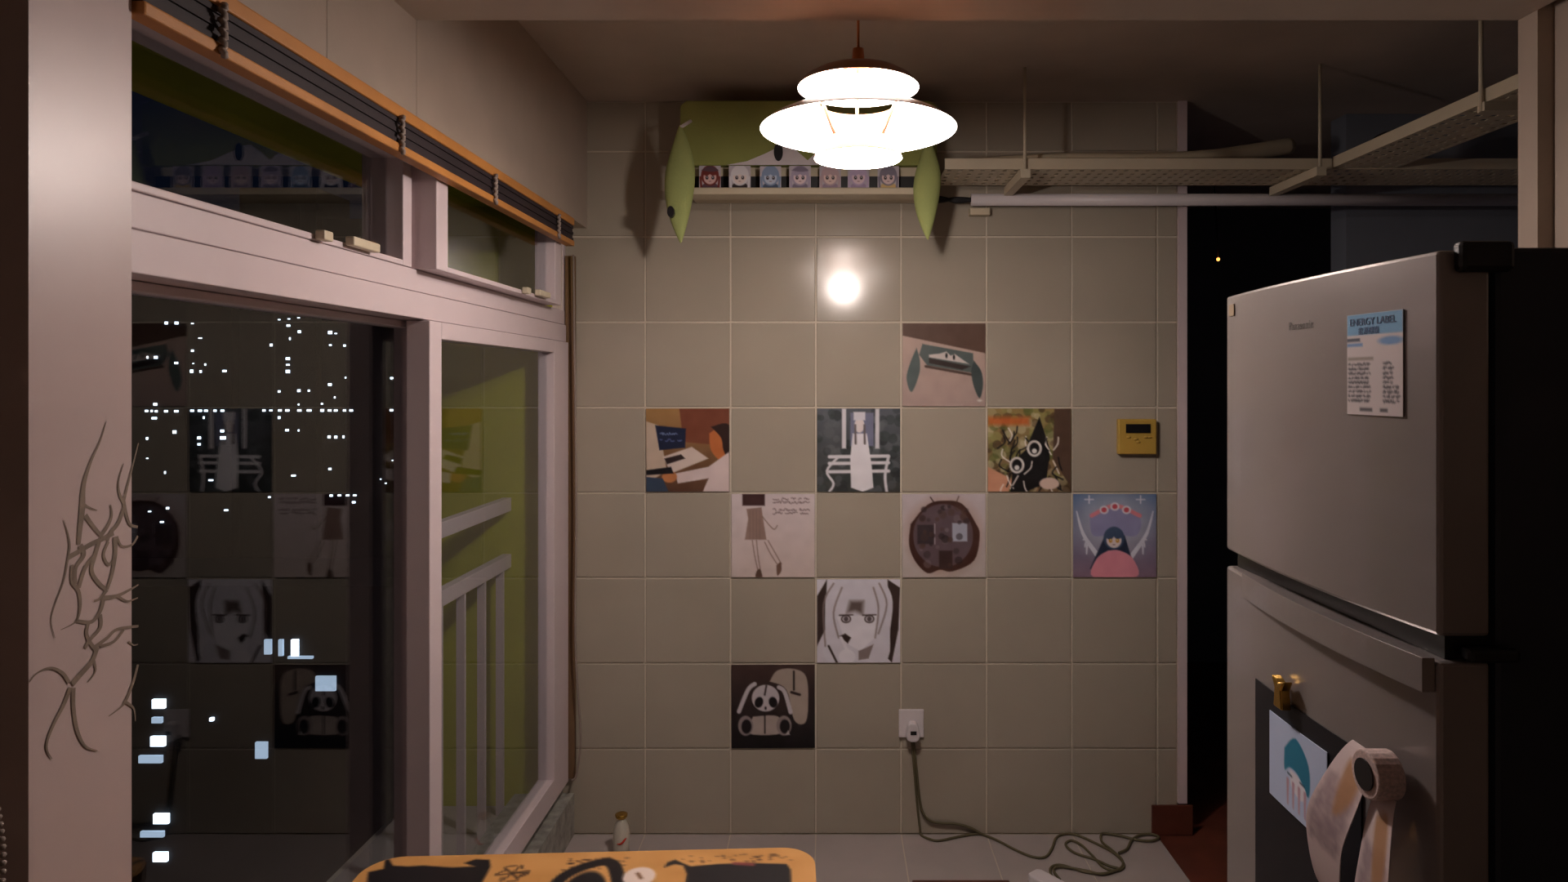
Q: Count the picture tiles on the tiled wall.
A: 9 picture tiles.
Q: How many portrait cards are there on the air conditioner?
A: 7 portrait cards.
